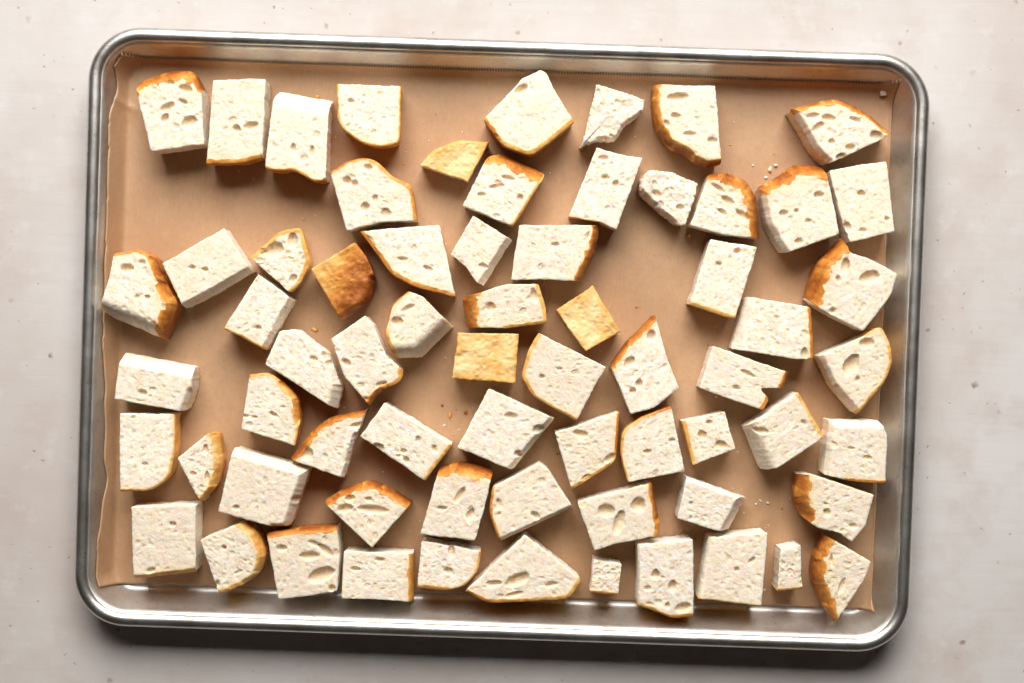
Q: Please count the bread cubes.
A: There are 67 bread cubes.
